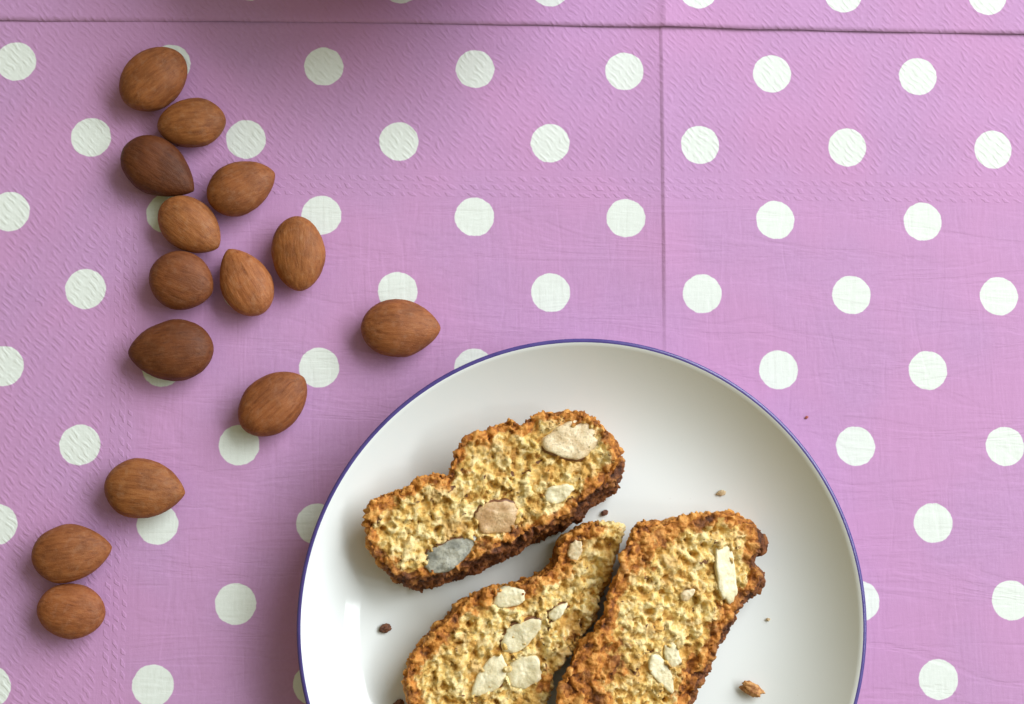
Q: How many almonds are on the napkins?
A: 14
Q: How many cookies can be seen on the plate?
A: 3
